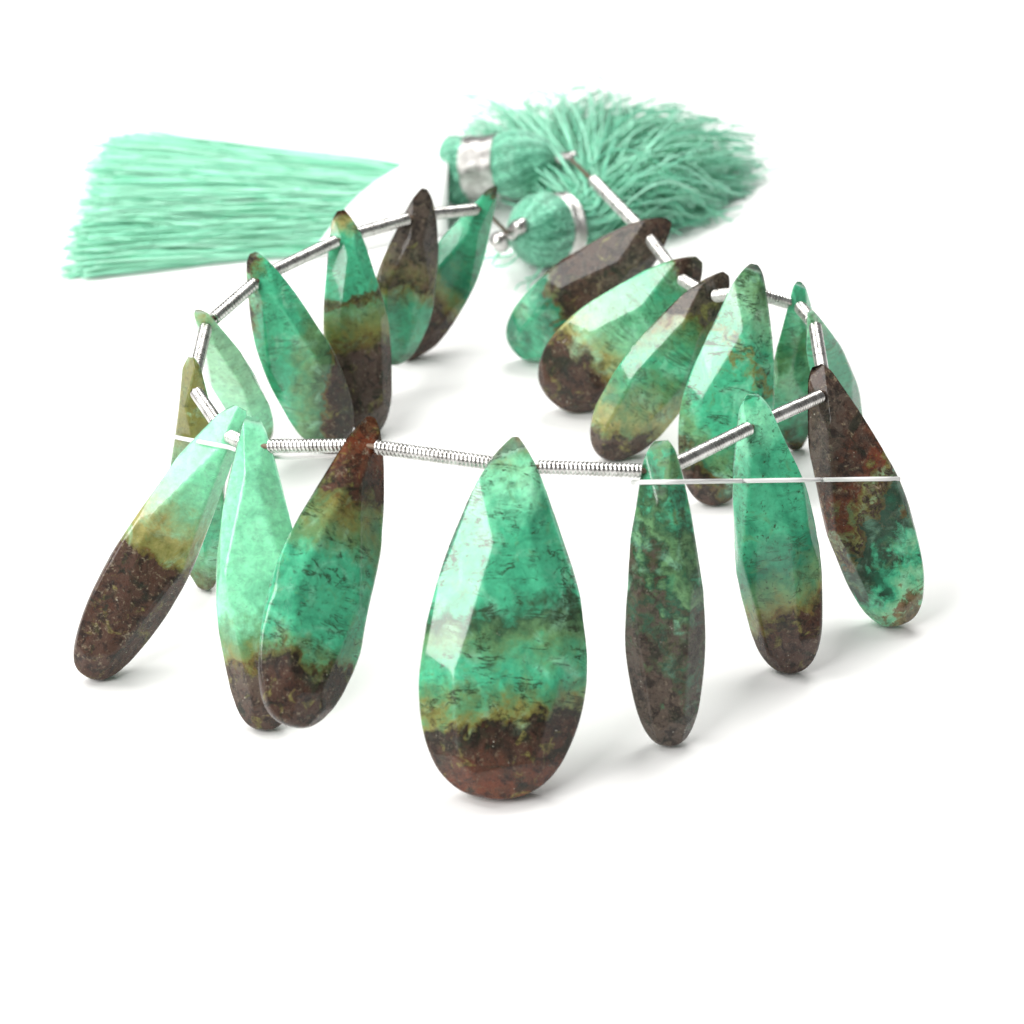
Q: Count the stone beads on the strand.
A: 19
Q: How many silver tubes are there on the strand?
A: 19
